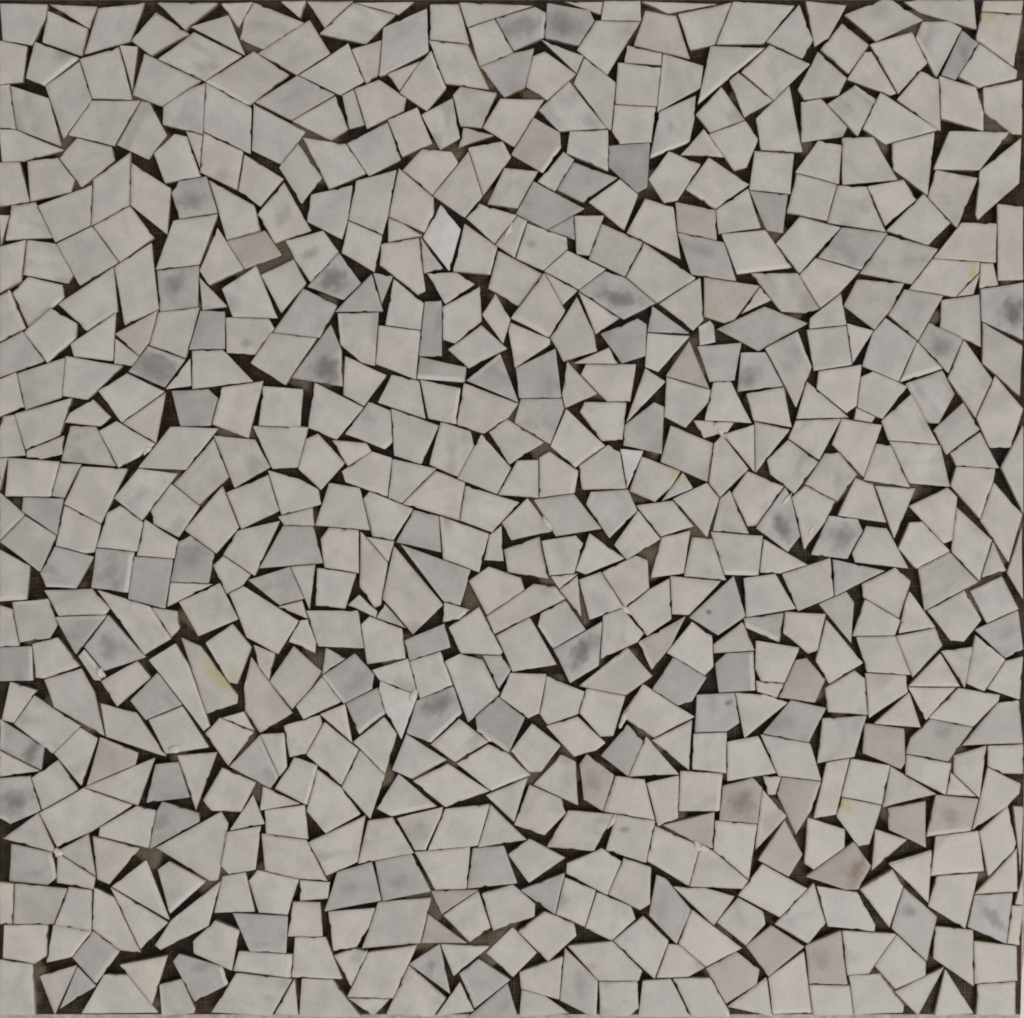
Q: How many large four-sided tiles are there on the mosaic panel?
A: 185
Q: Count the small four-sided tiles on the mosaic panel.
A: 184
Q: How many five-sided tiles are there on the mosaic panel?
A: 198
